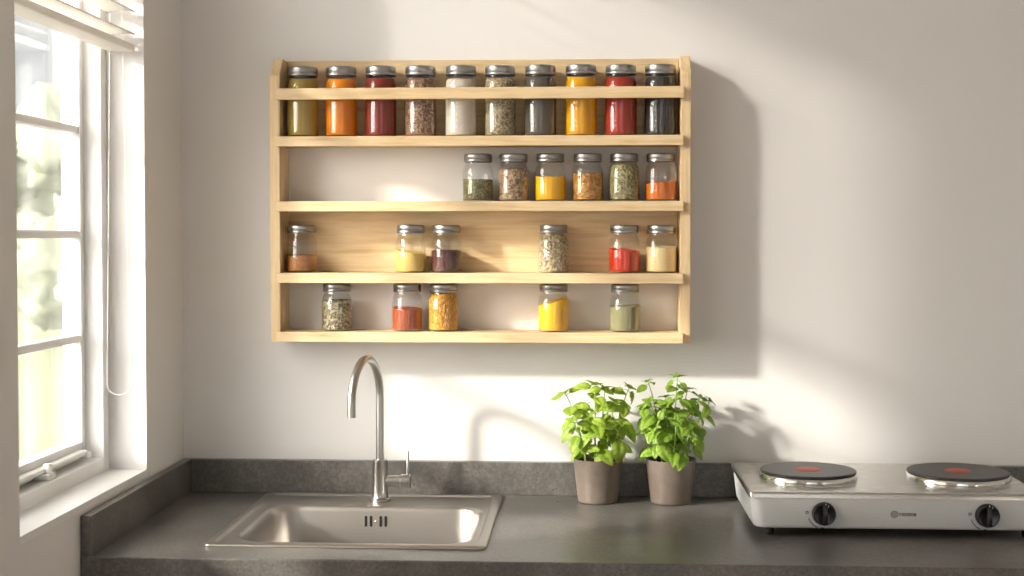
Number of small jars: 17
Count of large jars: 10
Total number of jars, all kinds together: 27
